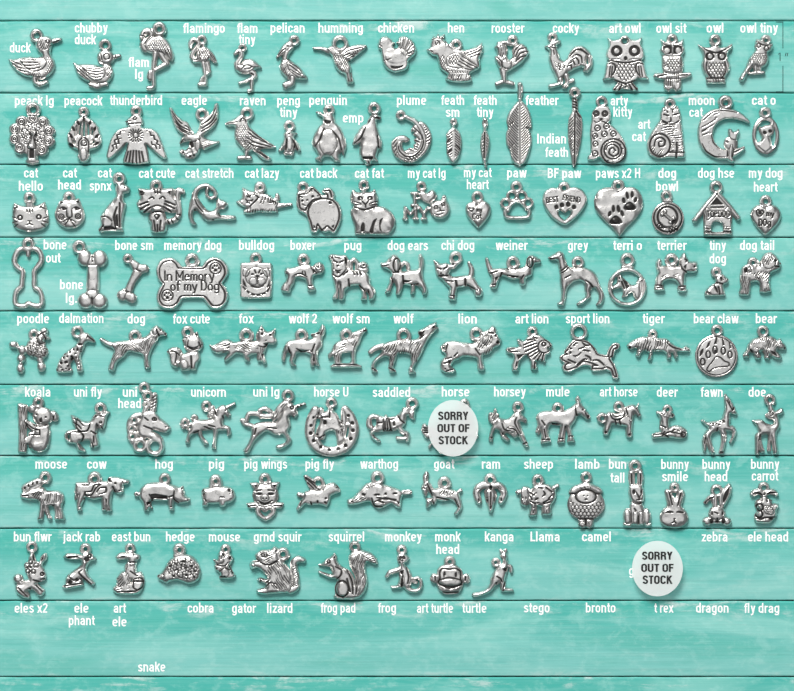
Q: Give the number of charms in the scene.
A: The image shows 116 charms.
